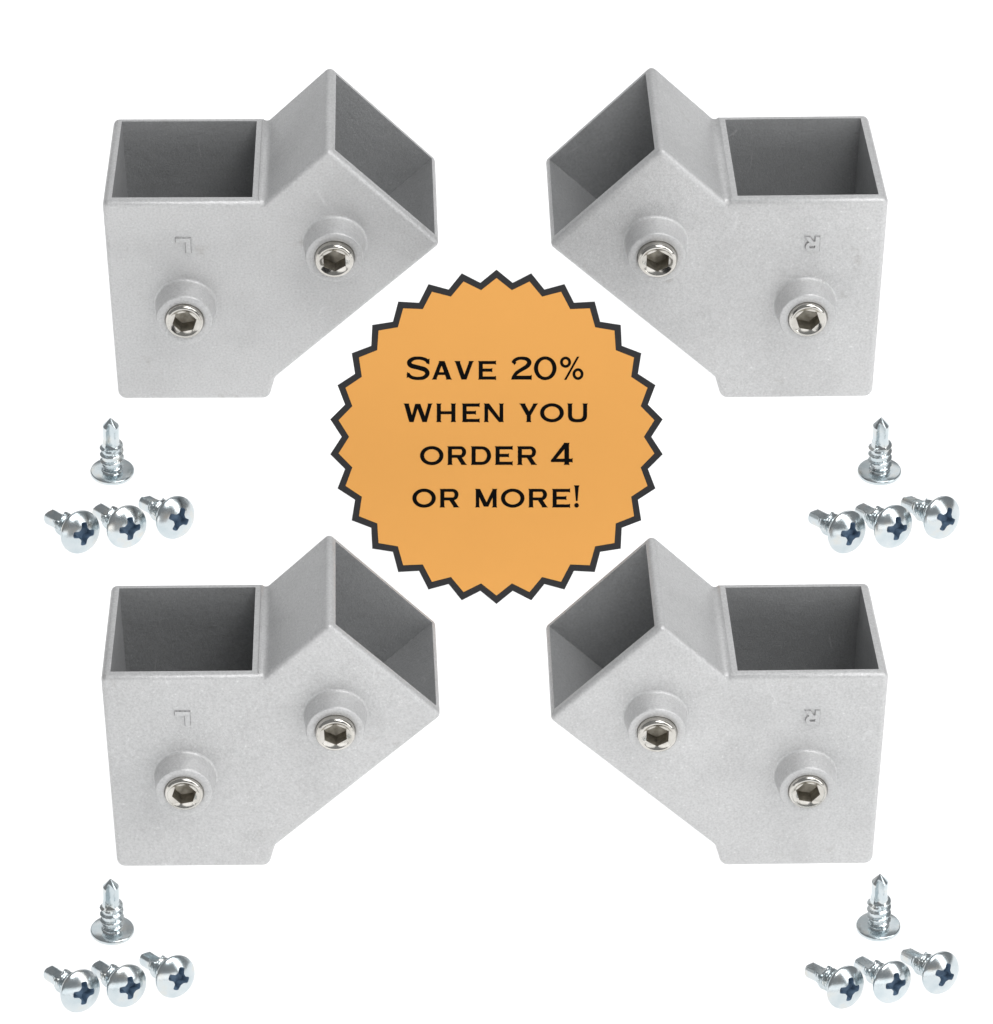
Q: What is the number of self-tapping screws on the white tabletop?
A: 16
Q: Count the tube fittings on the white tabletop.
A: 4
